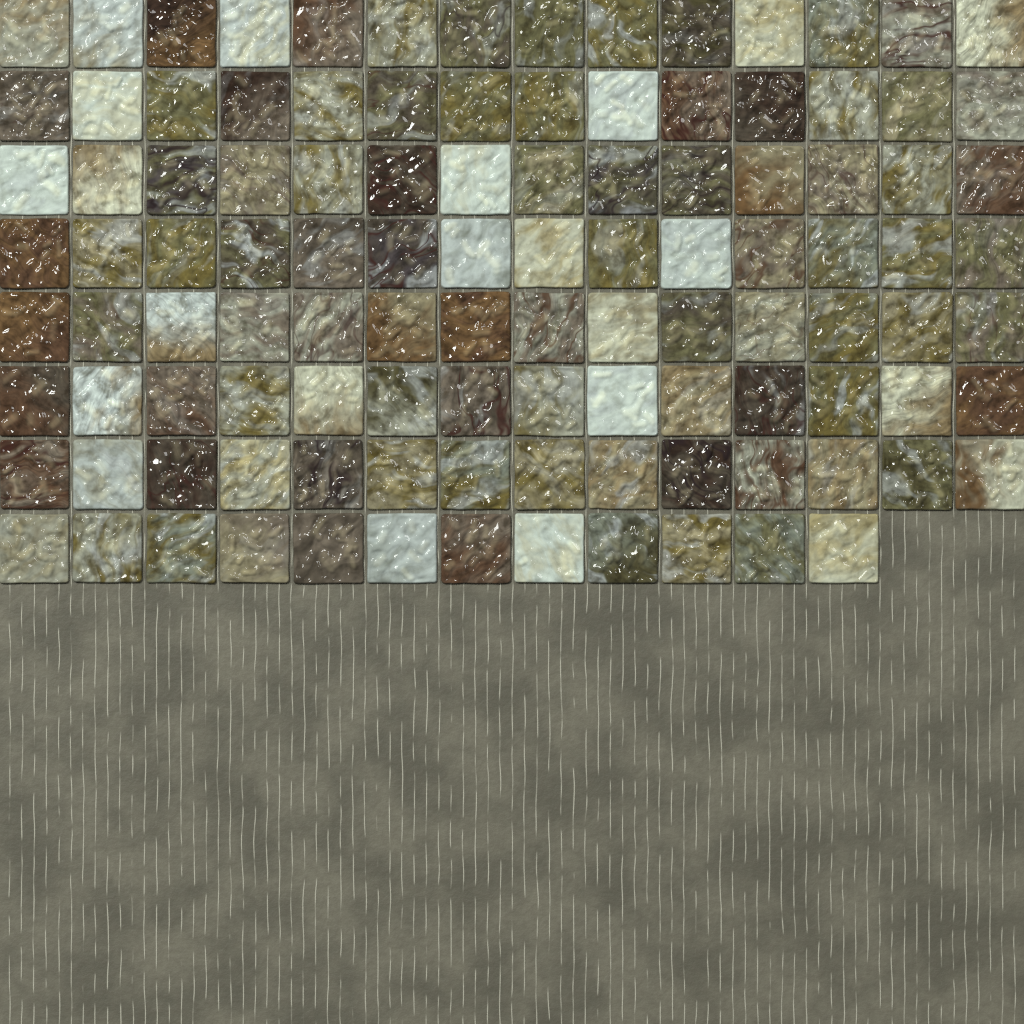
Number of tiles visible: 110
